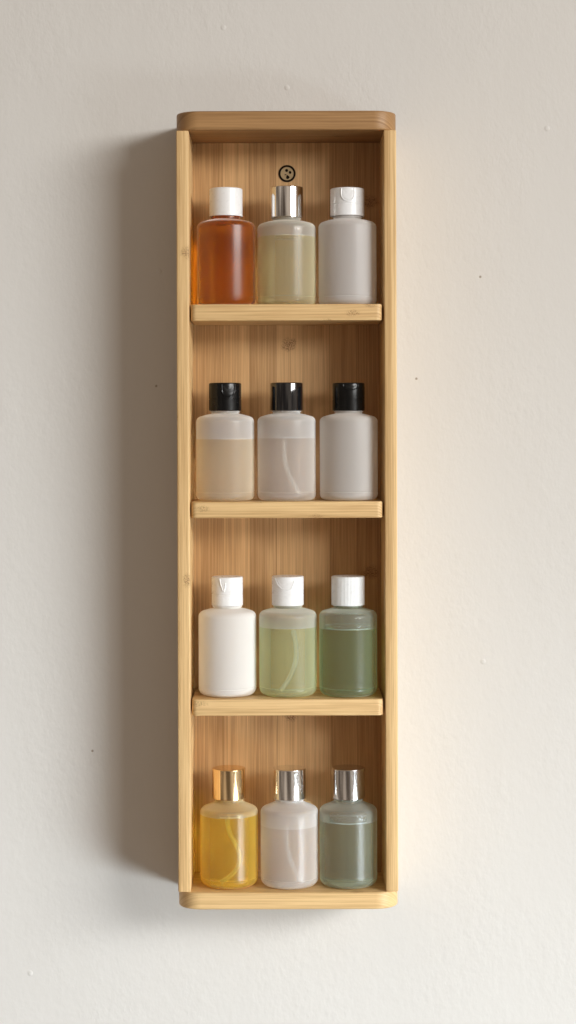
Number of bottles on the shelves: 12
